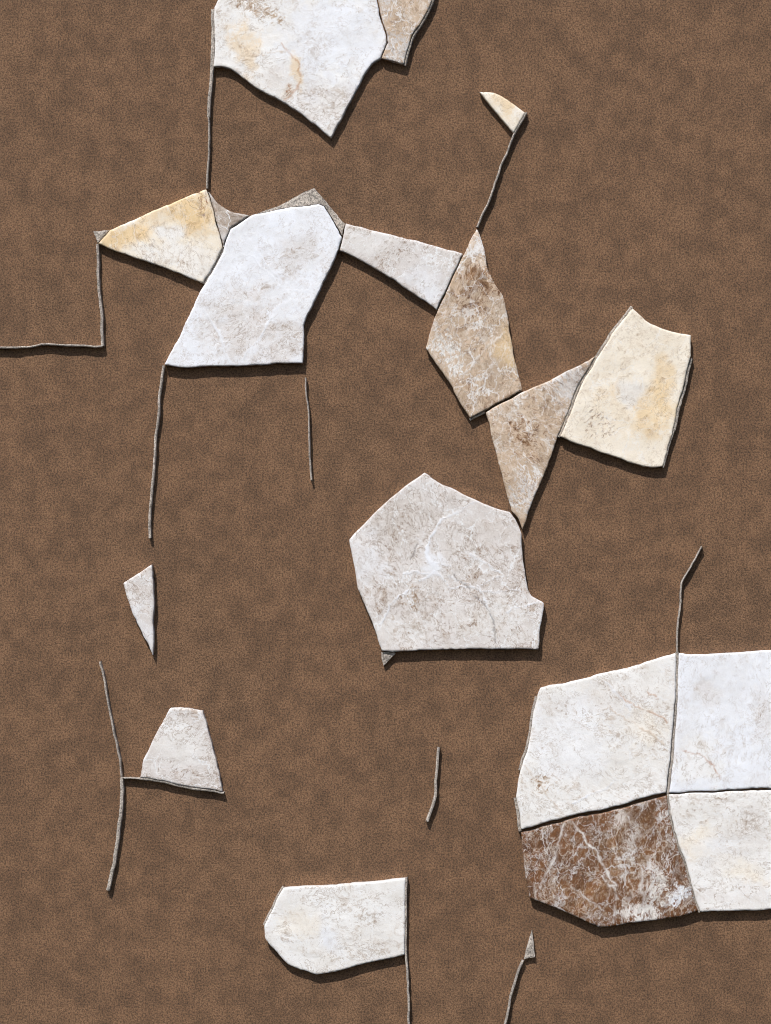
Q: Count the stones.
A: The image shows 18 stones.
